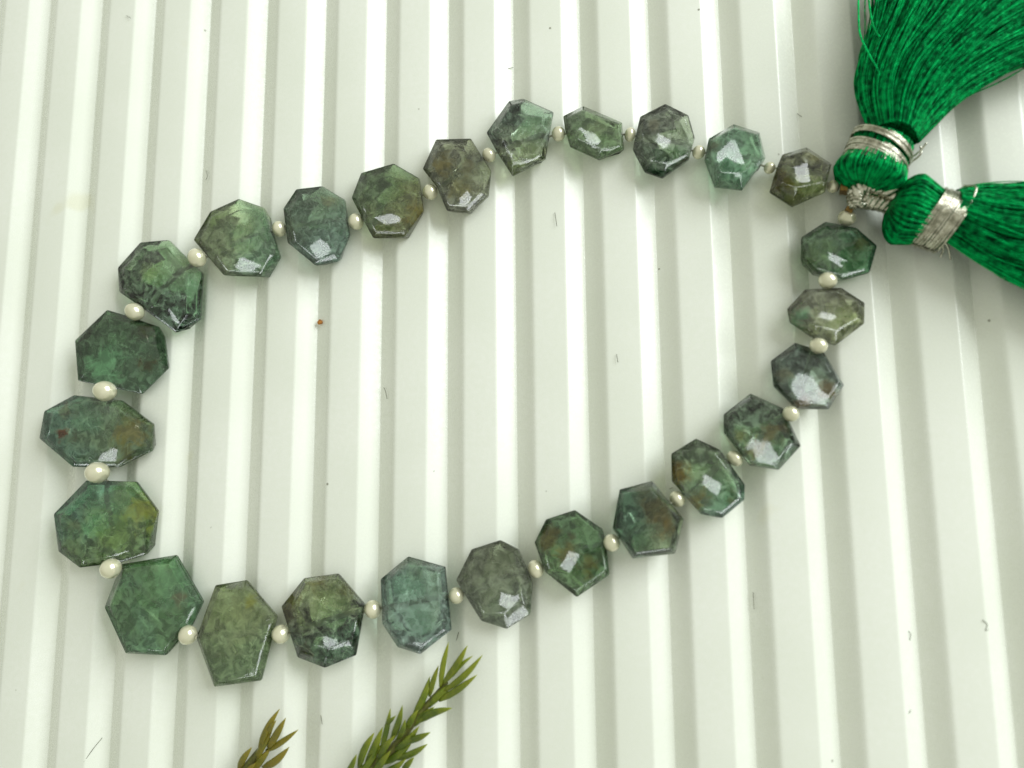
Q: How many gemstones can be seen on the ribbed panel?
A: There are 25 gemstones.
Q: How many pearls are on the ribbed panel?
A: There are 26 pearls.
